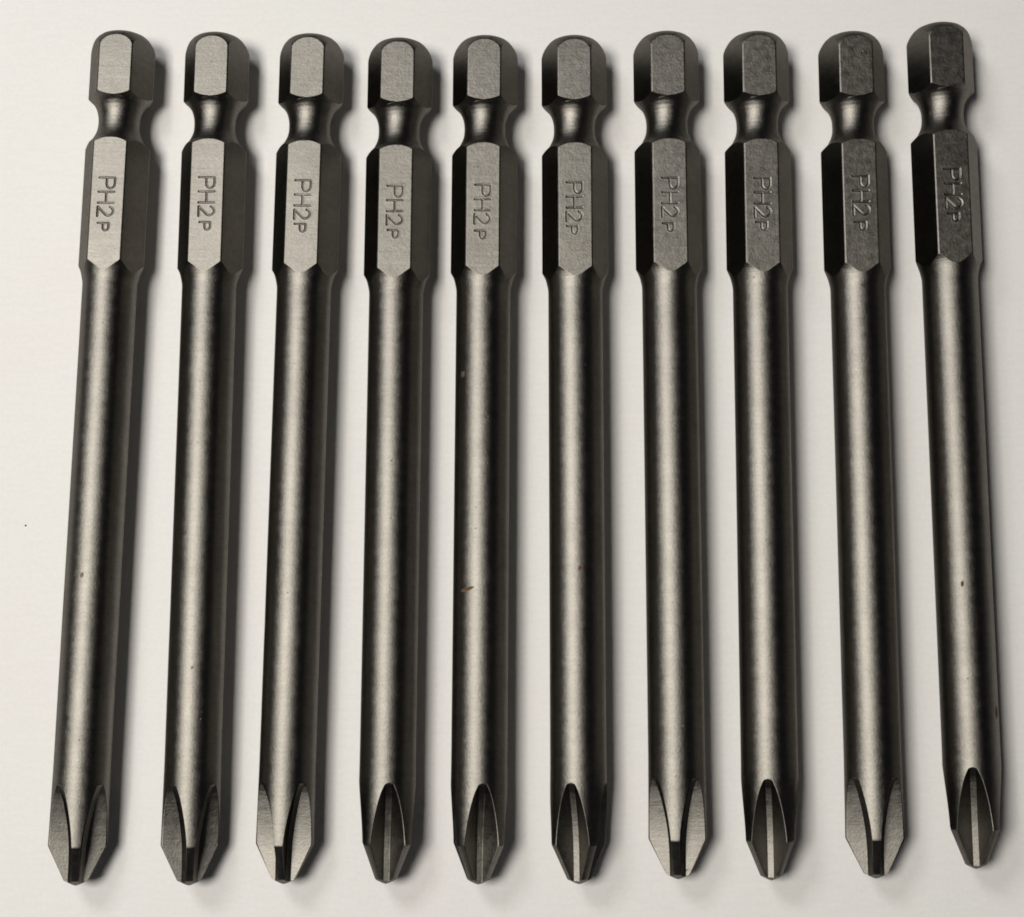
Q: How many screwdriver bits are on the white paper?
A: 10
